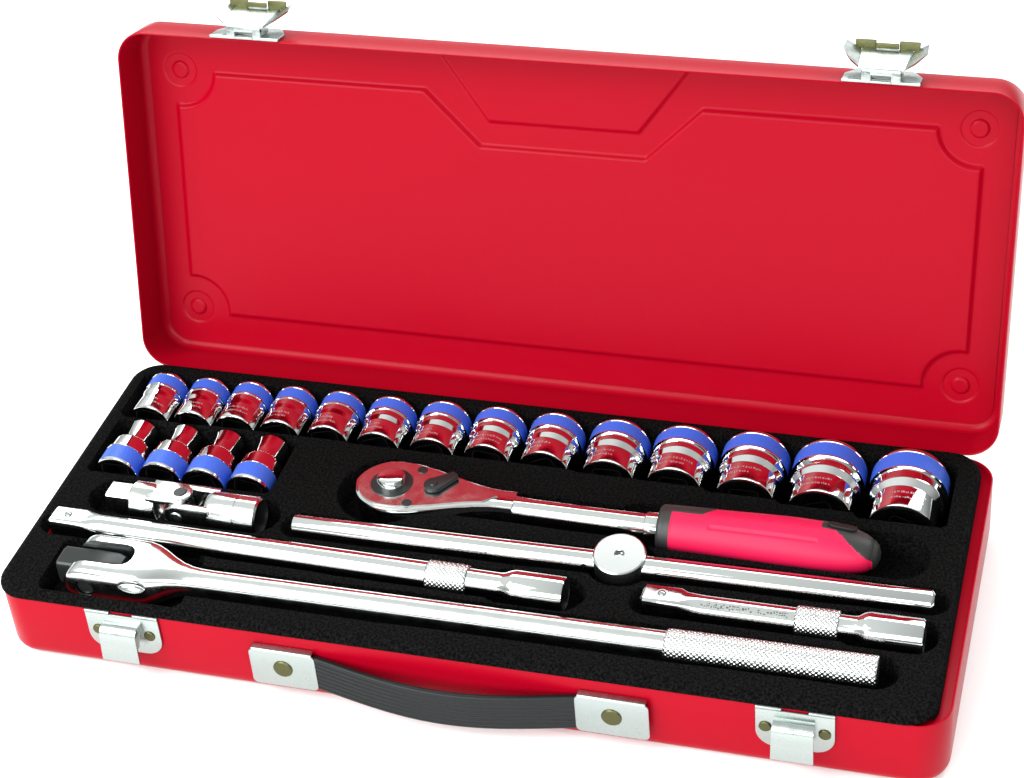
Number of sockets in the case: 18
